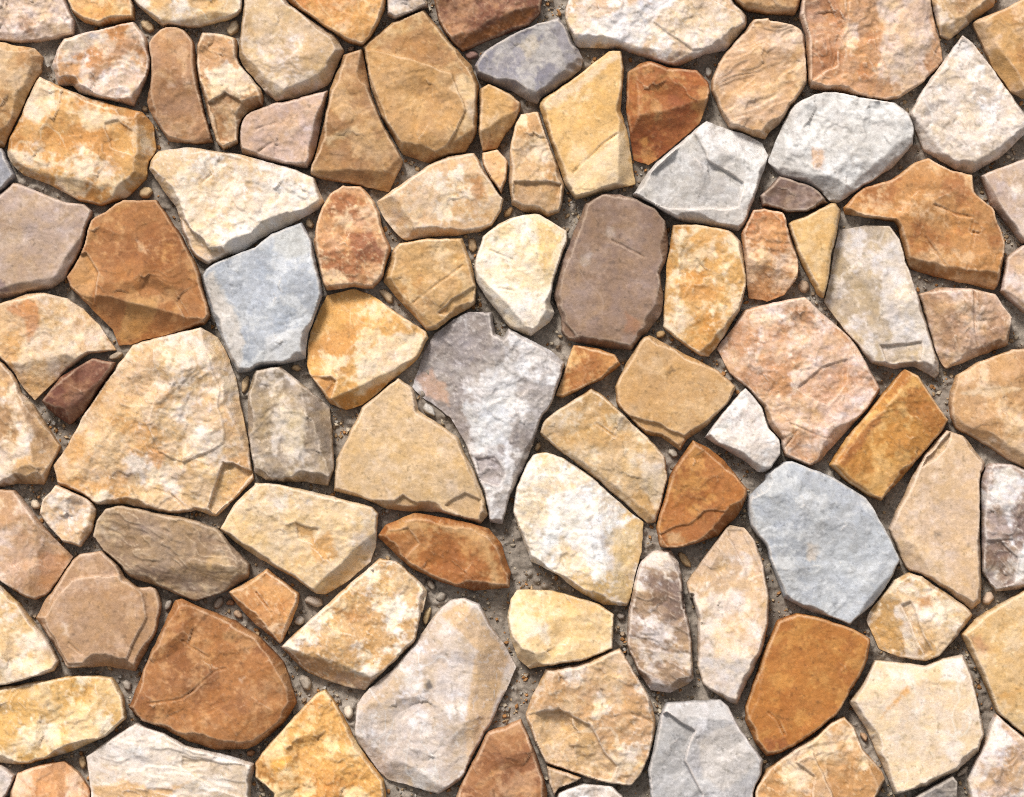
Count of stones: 100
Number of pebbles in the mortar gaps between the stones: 39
